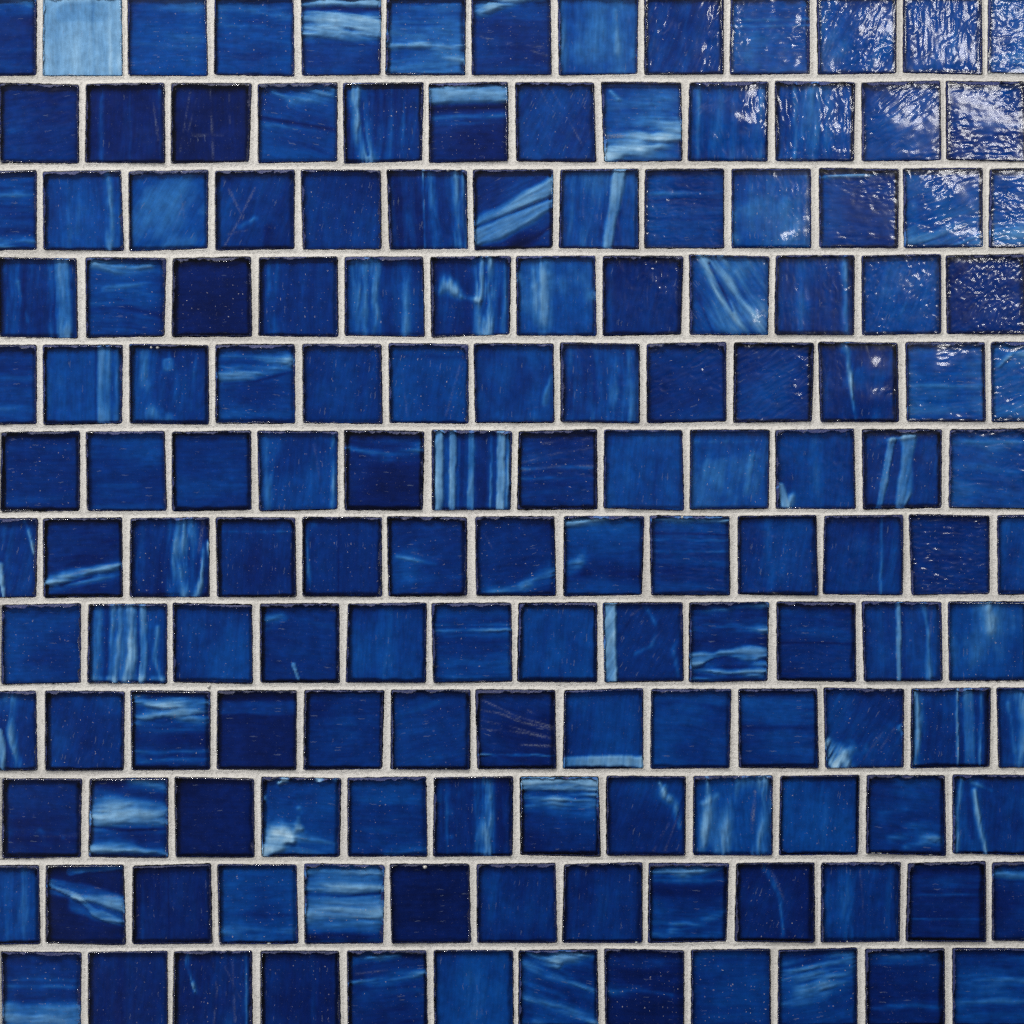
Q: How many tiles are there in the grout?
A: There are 150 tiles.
